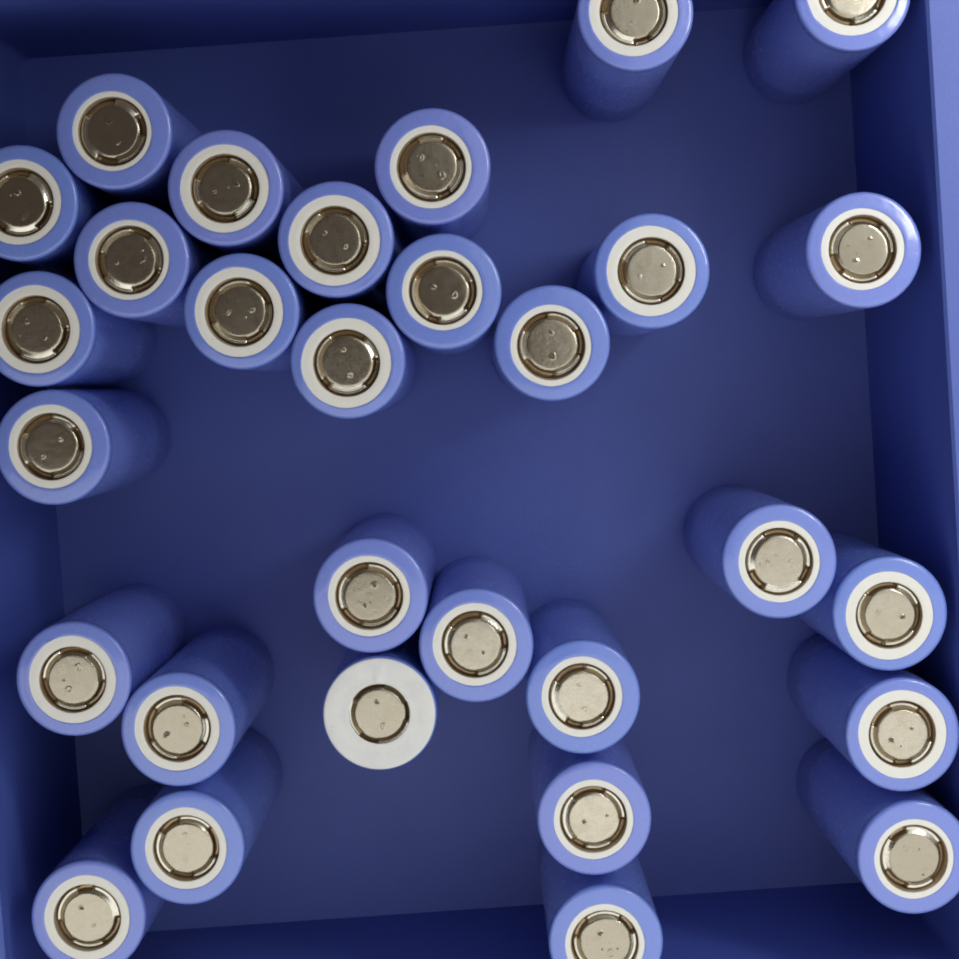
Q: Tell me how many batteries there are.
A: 30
